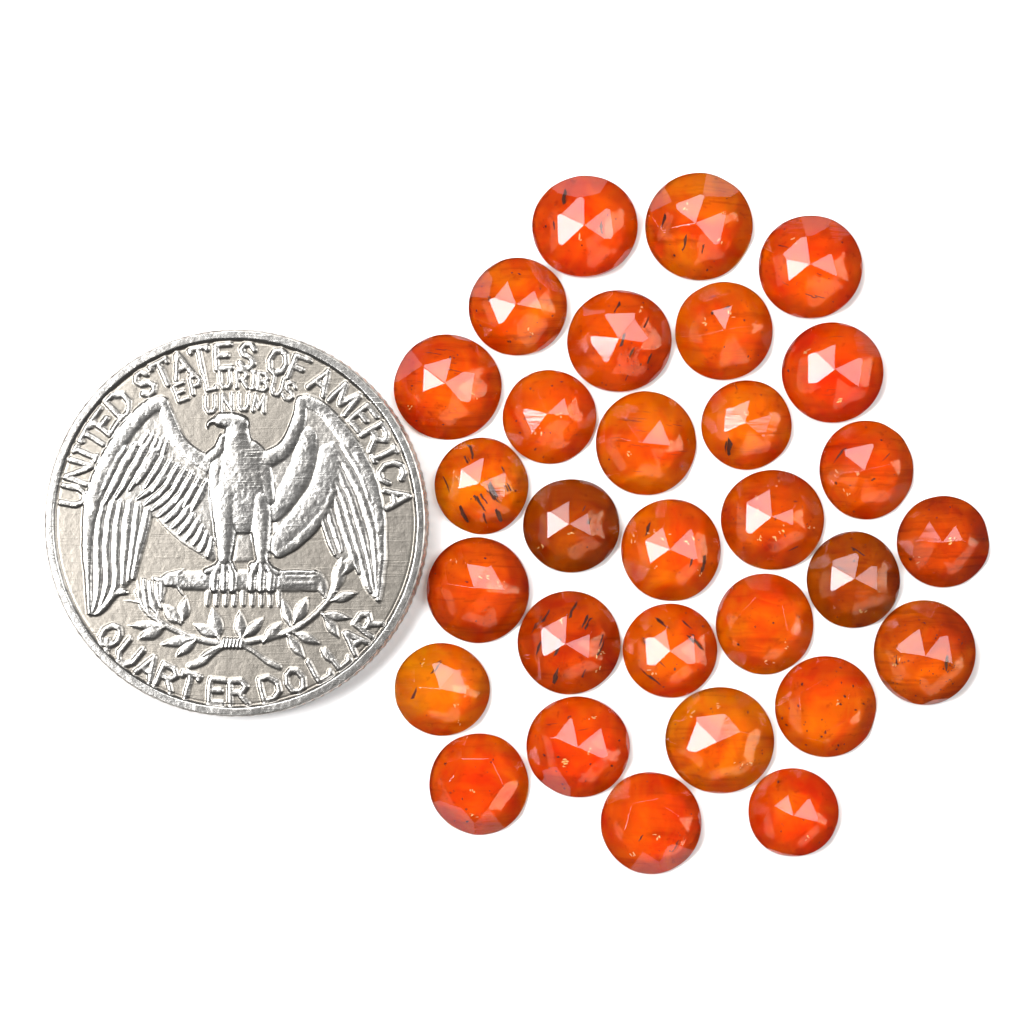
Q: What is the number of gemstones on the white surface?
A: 30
